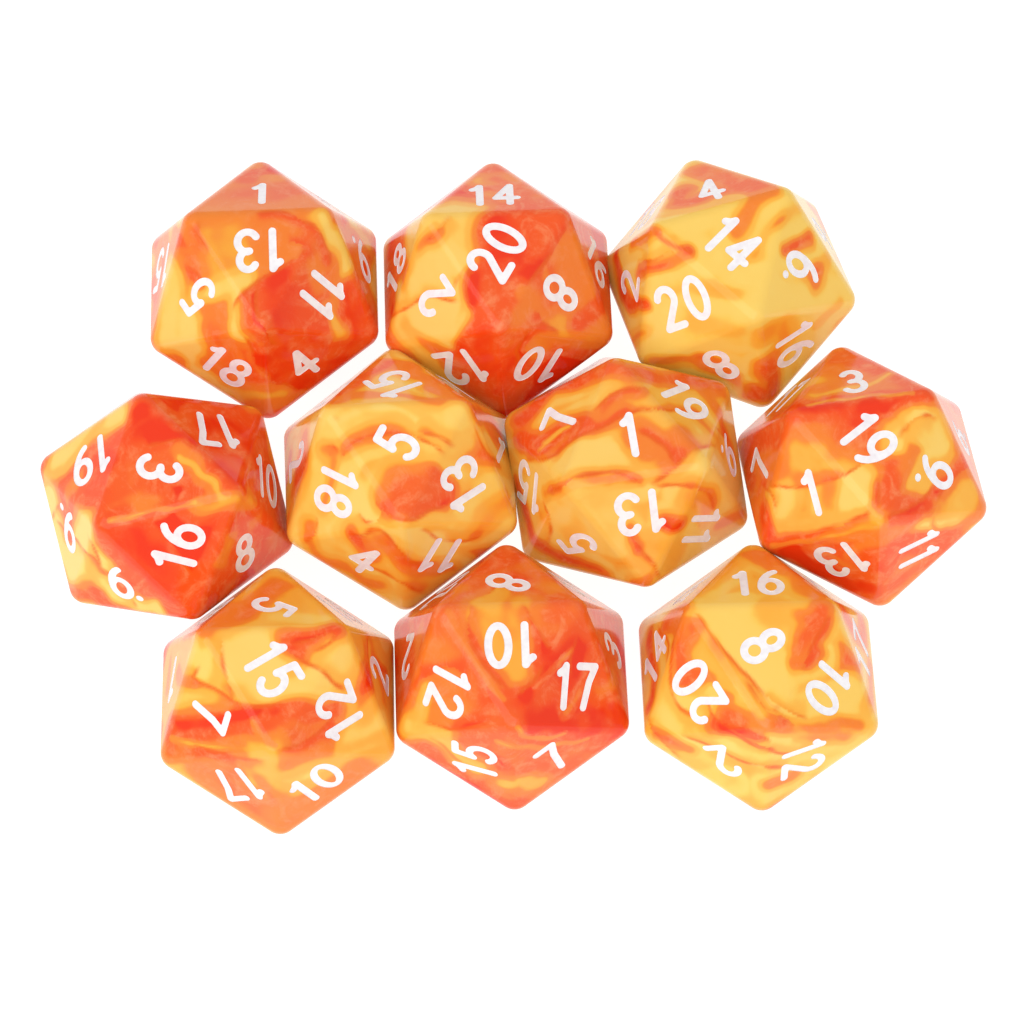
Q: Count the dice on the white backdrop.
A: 10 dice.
